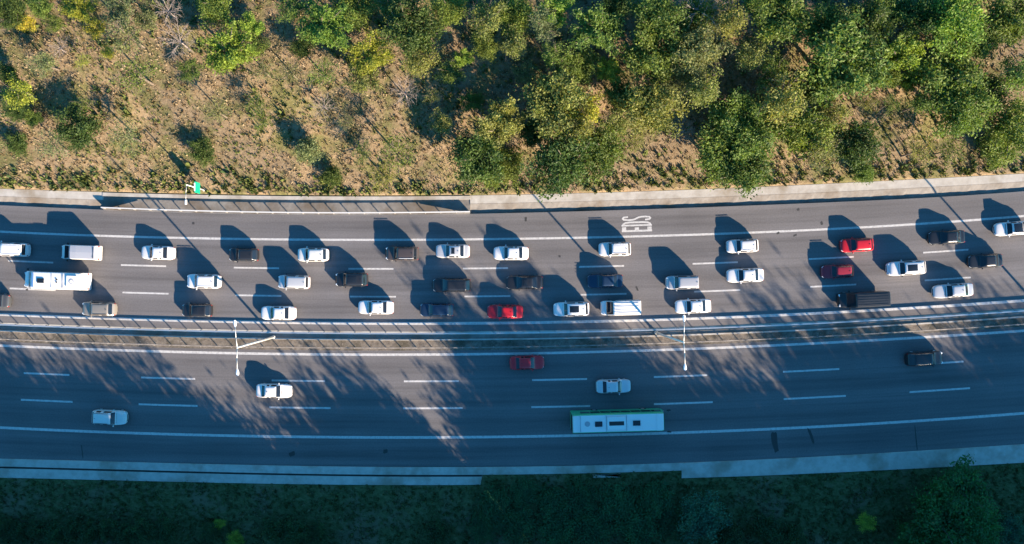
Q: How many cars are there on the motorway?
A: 38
